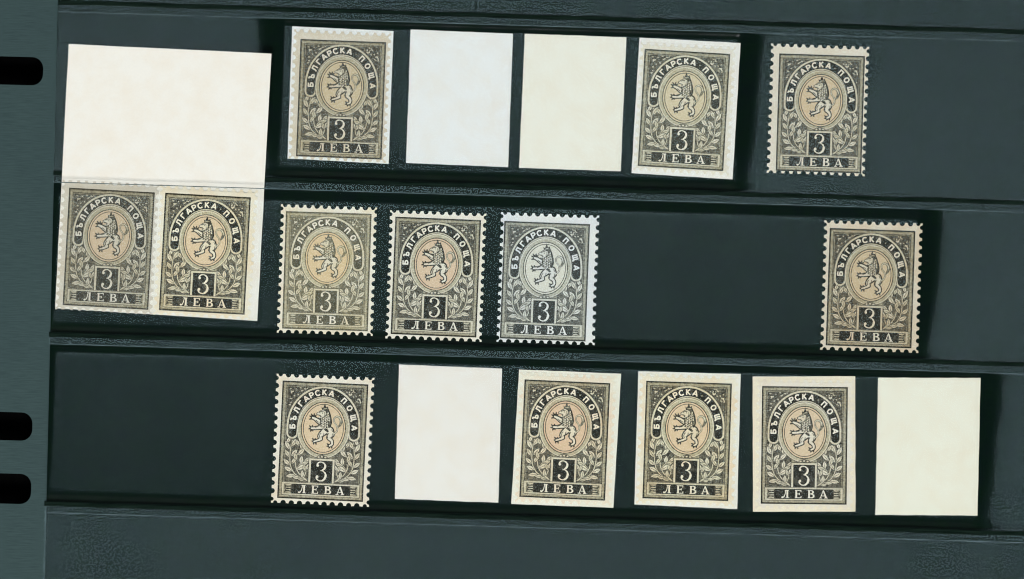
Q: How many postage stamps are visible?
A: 13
